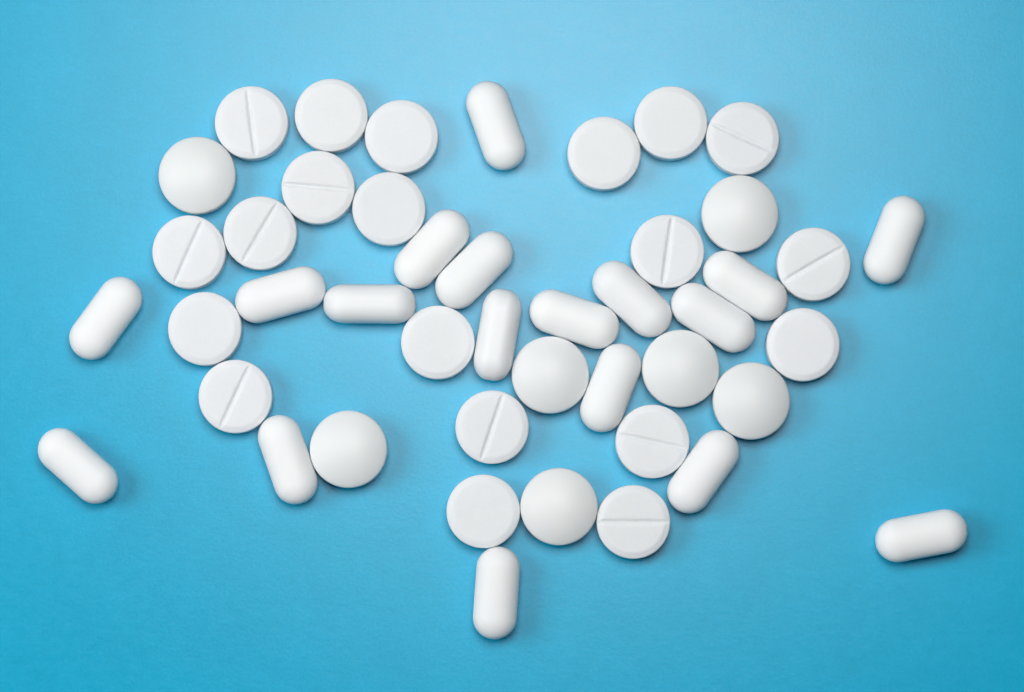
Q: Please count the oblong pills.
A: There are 18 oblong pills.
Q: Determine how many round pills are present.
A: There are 27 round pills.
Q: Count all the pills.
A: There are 45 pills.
